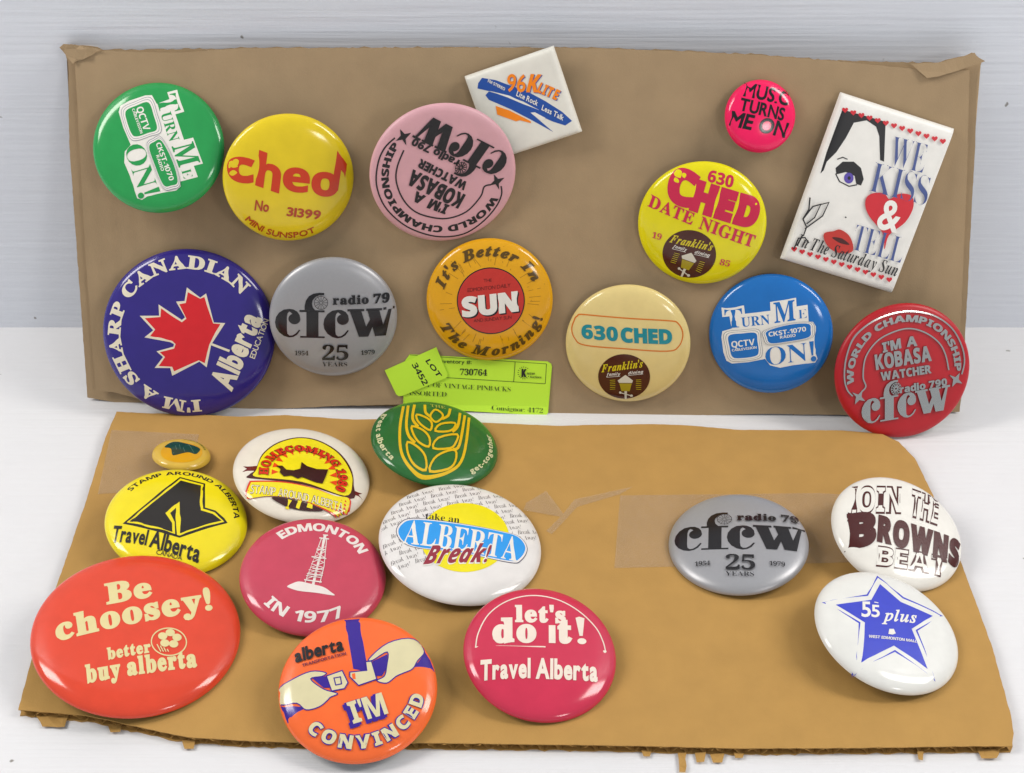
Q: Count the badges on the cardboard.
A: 25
